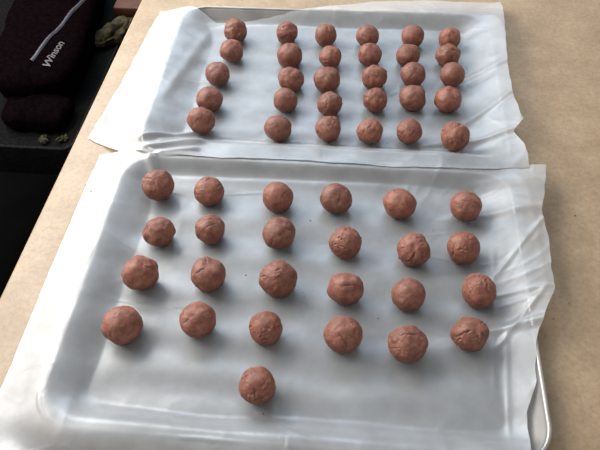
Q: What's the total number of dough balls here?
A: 55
